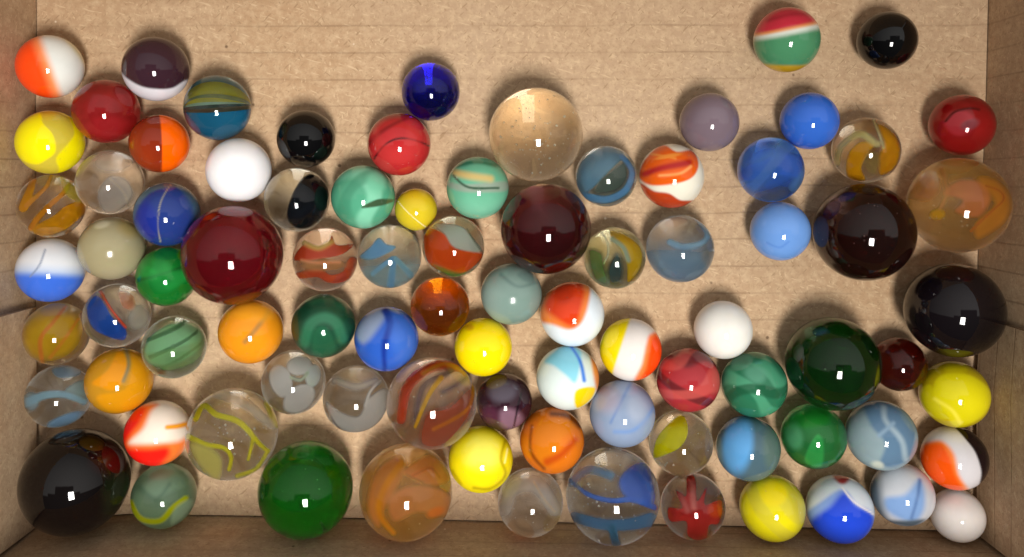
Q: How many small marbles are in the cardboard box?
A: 73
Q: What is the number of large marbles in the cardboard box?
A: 13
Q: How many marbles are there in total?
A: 86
